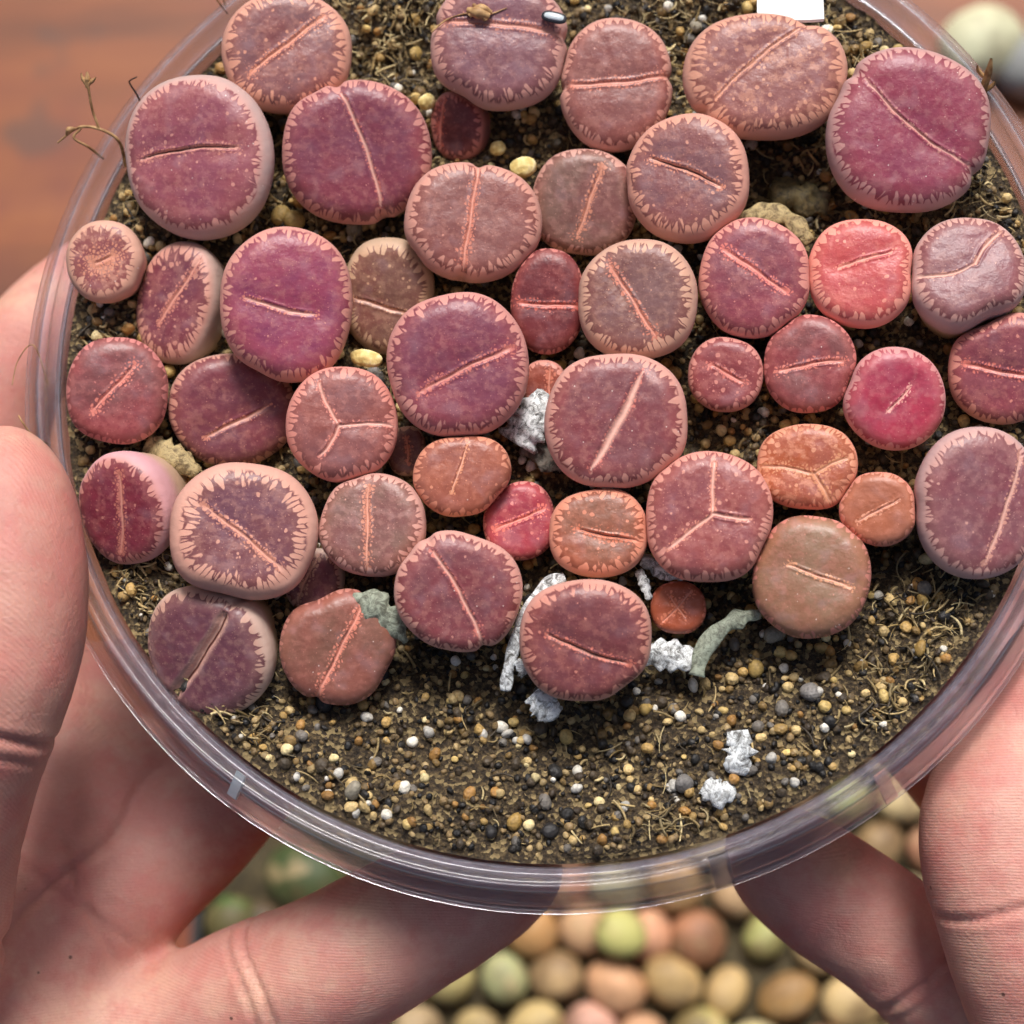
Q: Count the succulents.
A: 48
